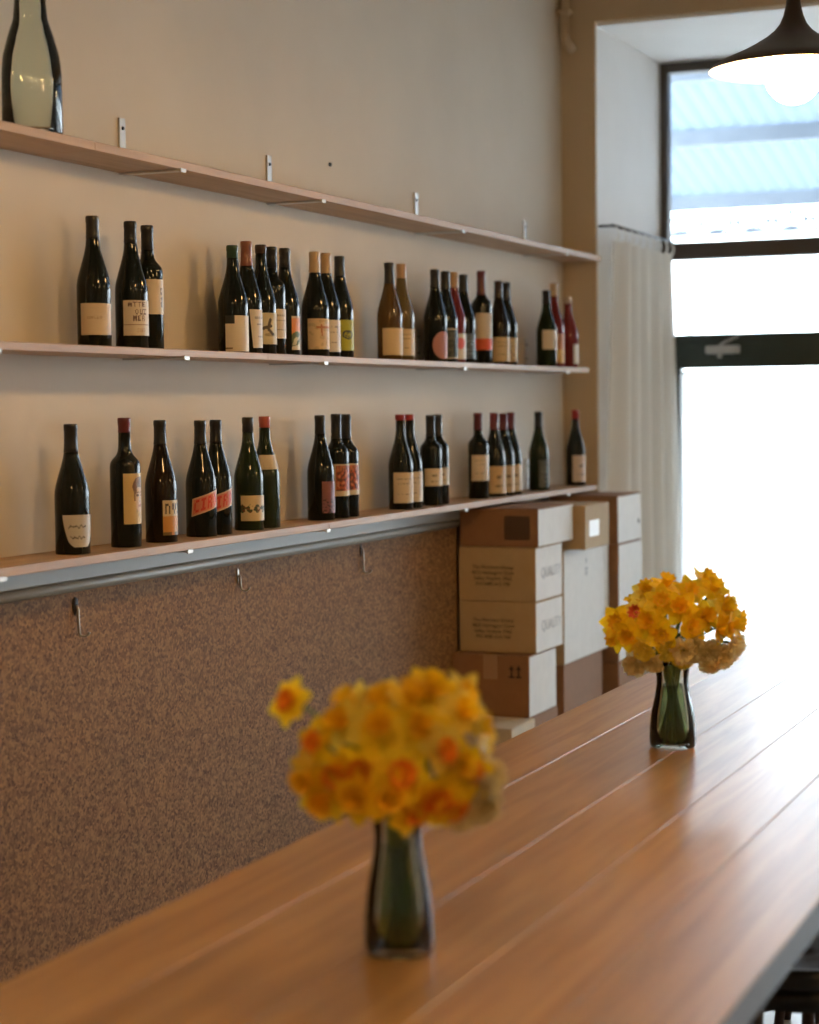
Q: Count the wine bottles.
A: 43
